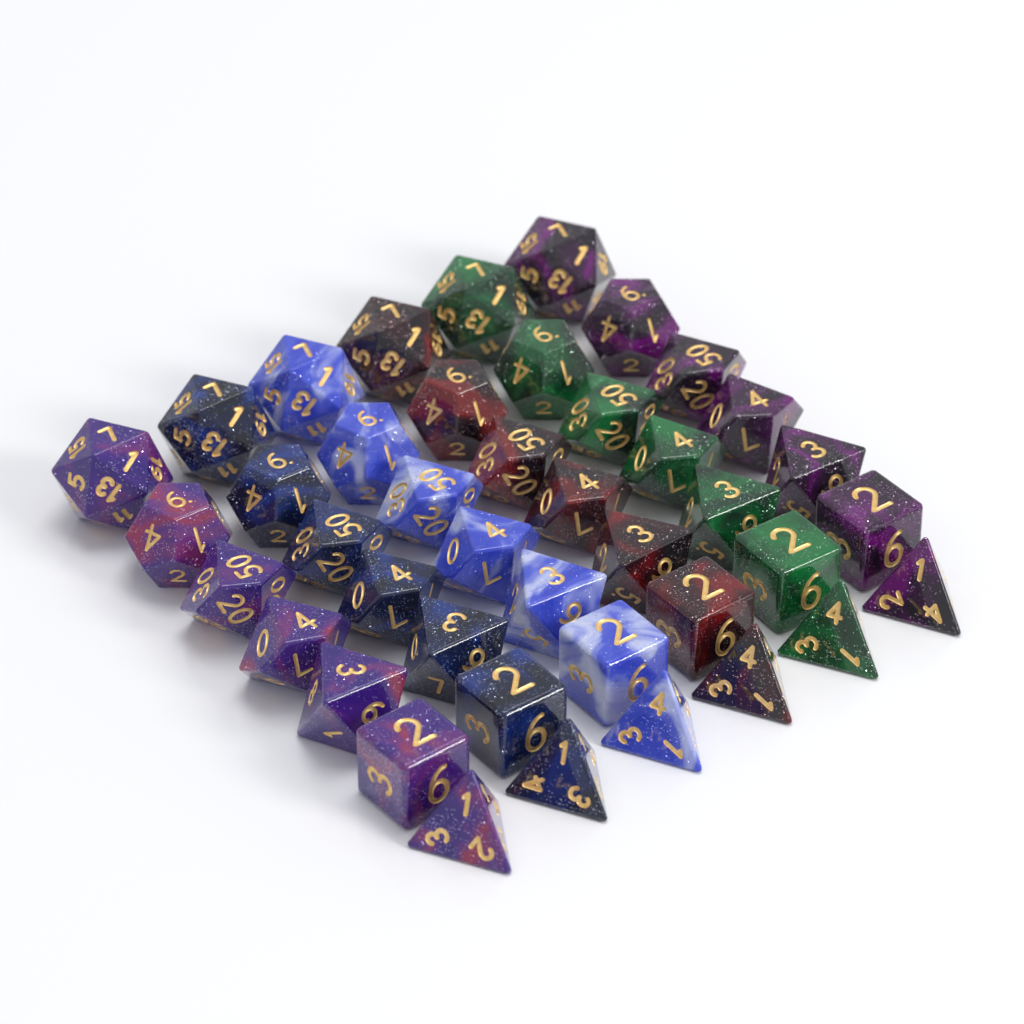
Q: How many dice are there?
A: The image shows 42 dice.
